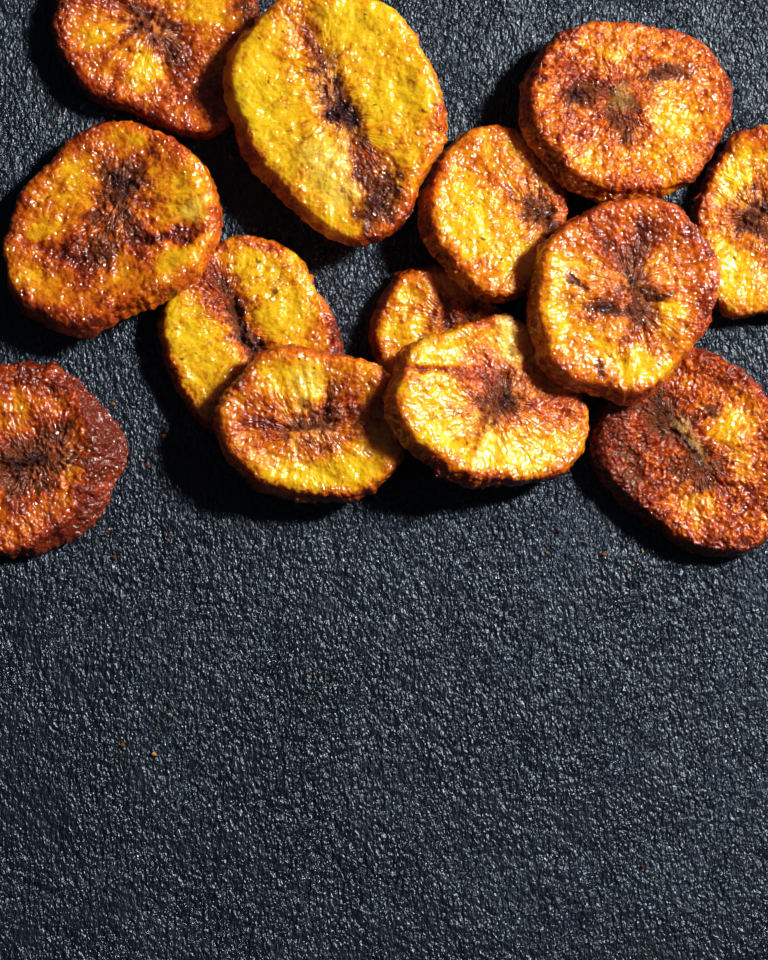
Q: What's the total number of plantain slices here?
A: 13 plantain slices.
